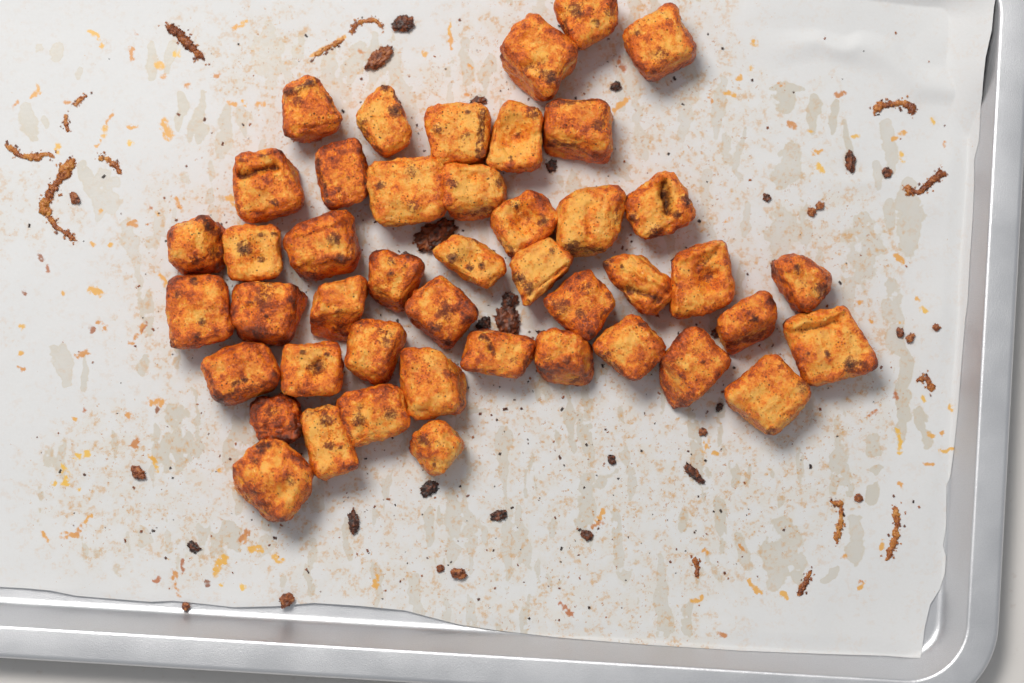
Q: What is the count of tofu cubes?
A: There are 45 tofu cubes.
